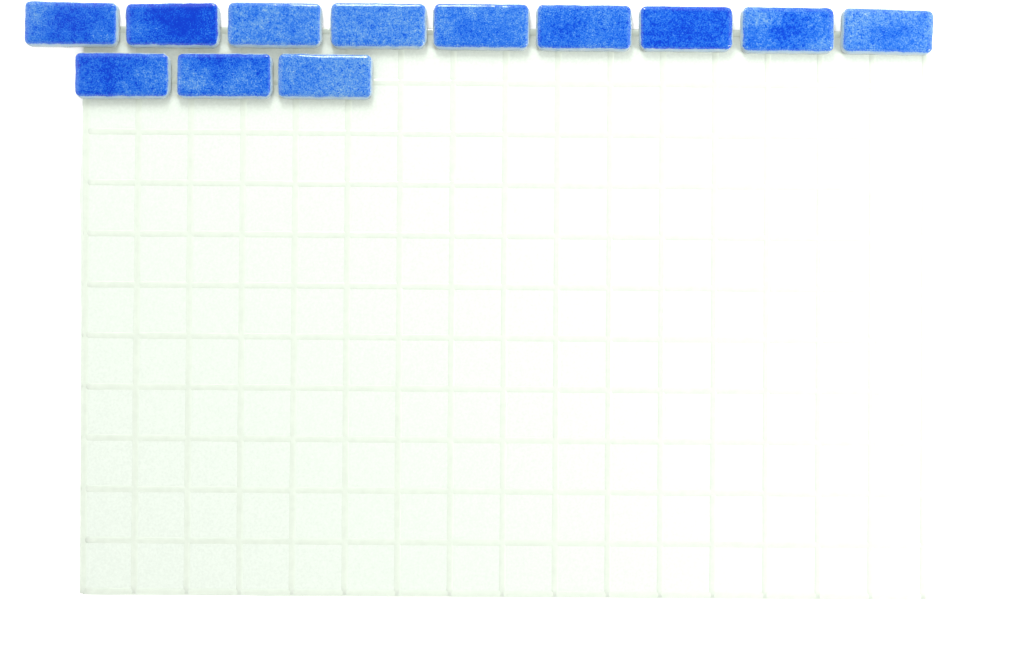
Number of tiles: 12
